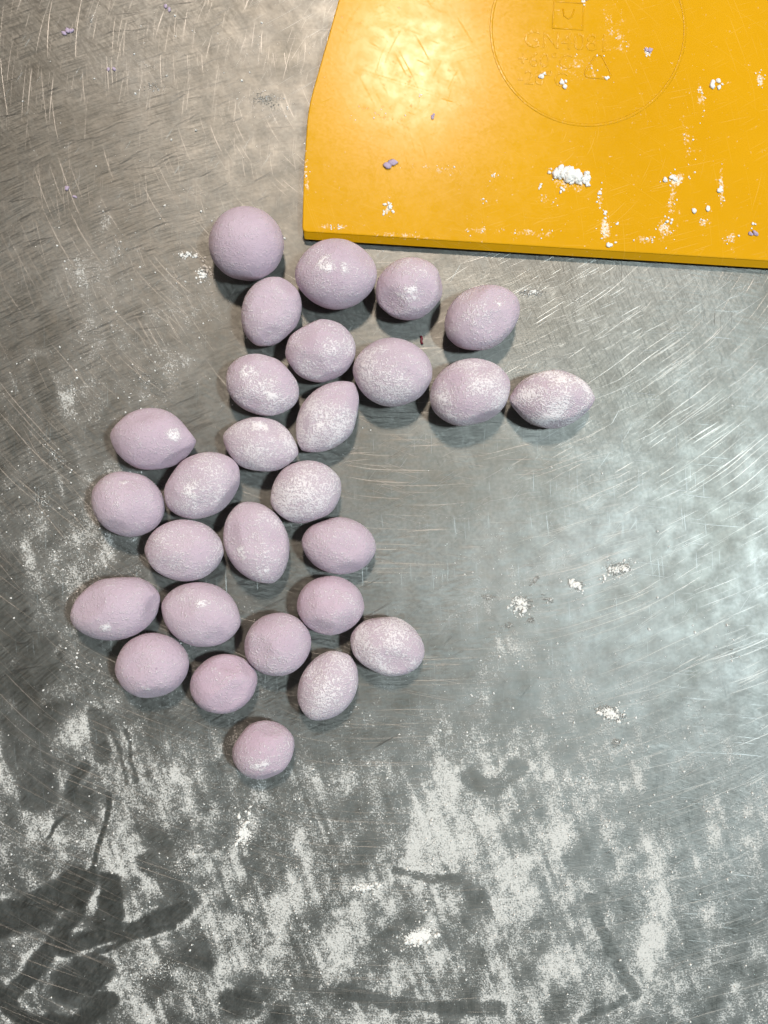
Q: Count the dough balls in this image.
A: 28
